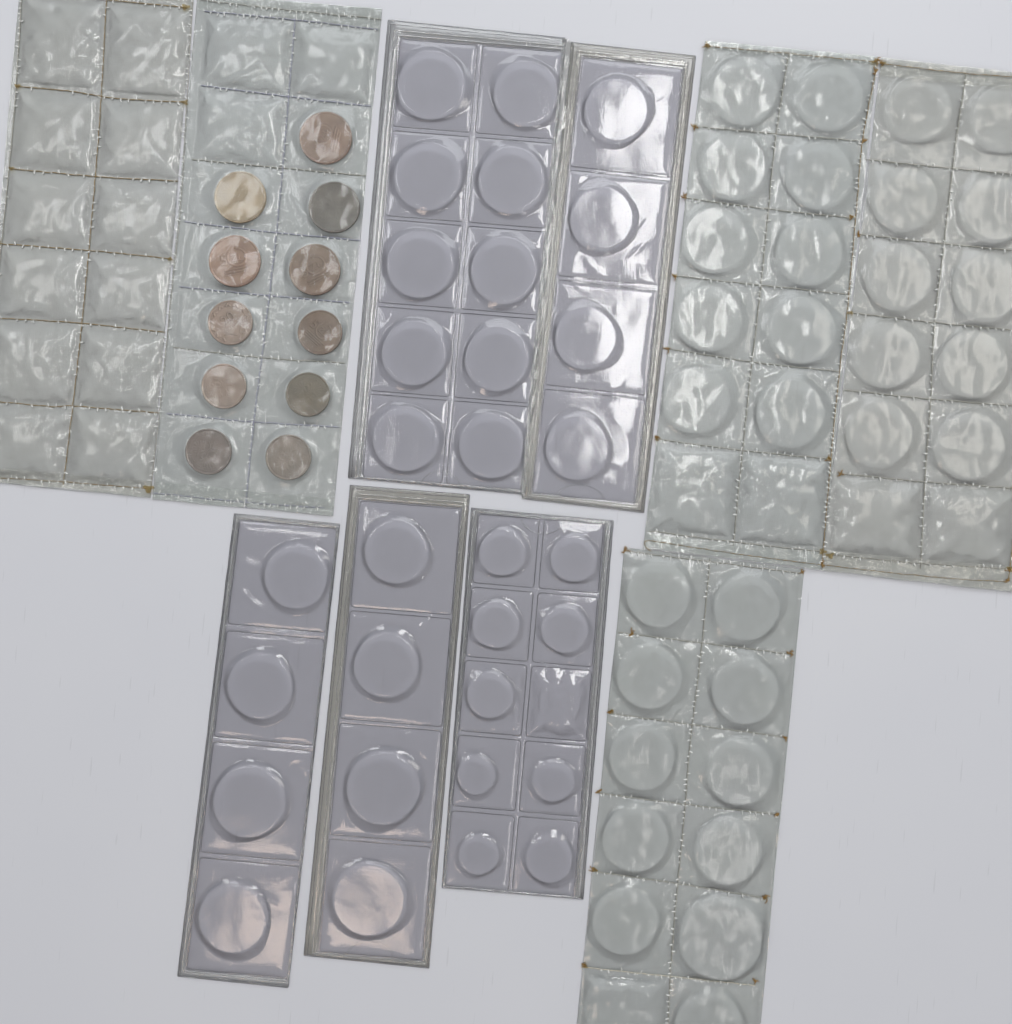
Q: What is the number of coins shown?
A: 11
